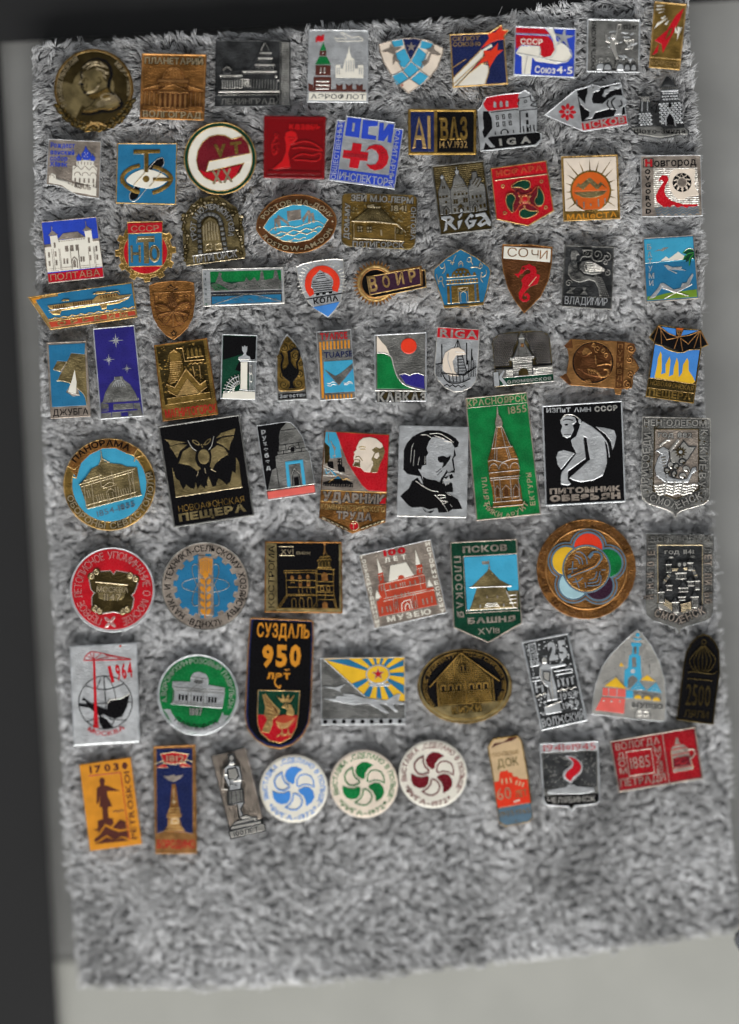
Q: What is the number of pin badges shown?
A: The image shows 79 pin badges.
